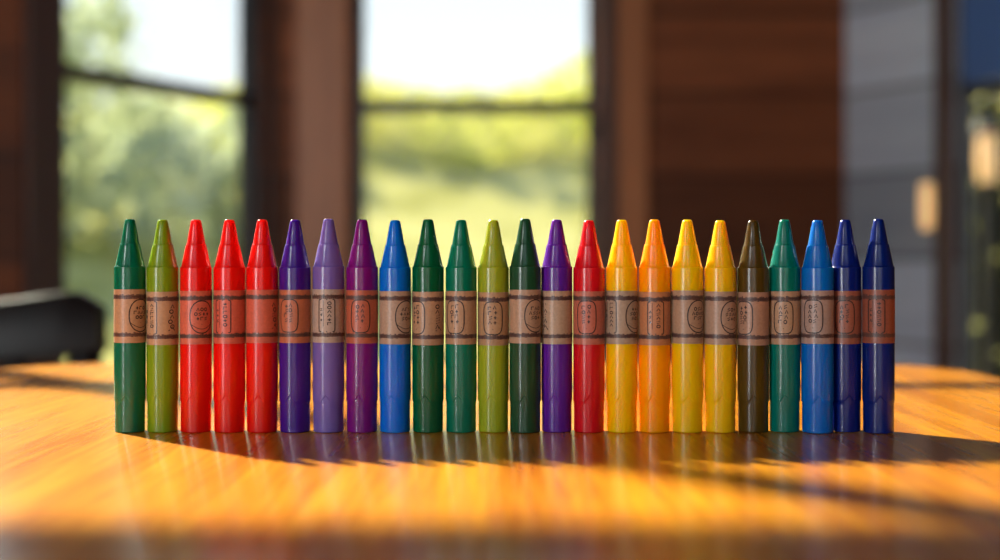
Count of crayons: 24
